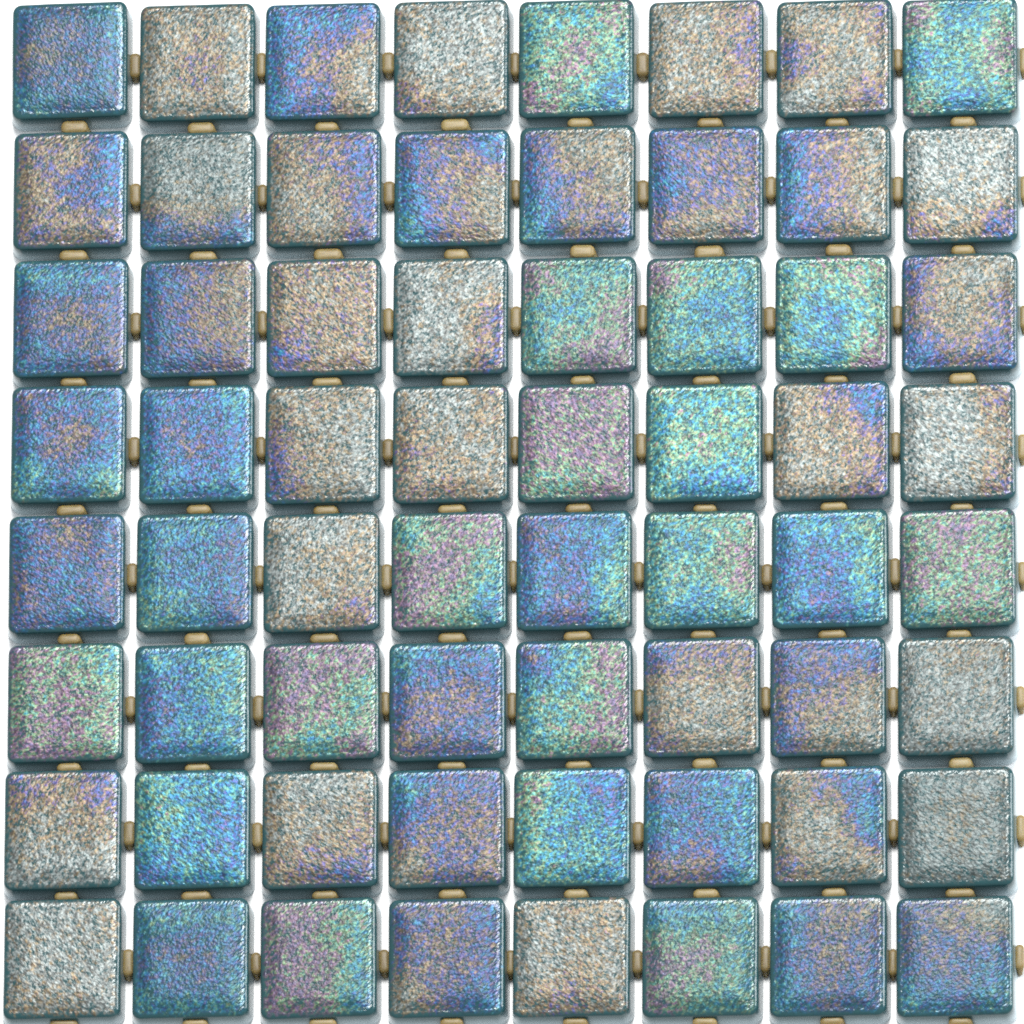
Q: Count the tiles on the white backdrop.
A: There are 64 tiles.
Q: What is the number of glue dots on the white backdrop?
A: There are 128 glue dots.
